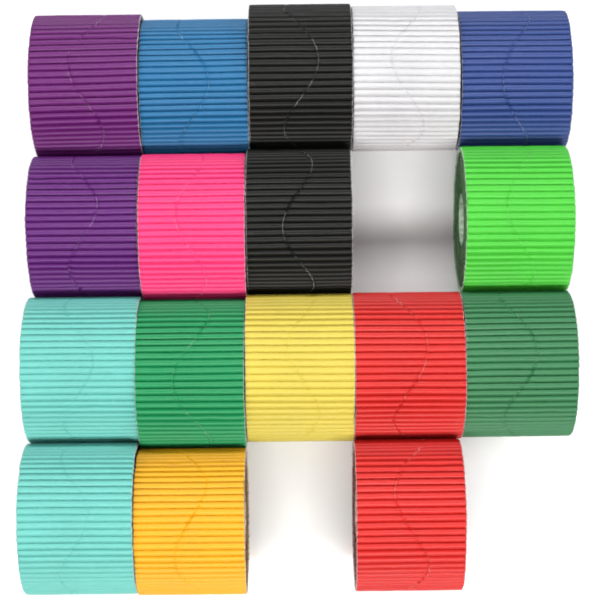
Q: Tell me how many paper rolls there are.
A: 17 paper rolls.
